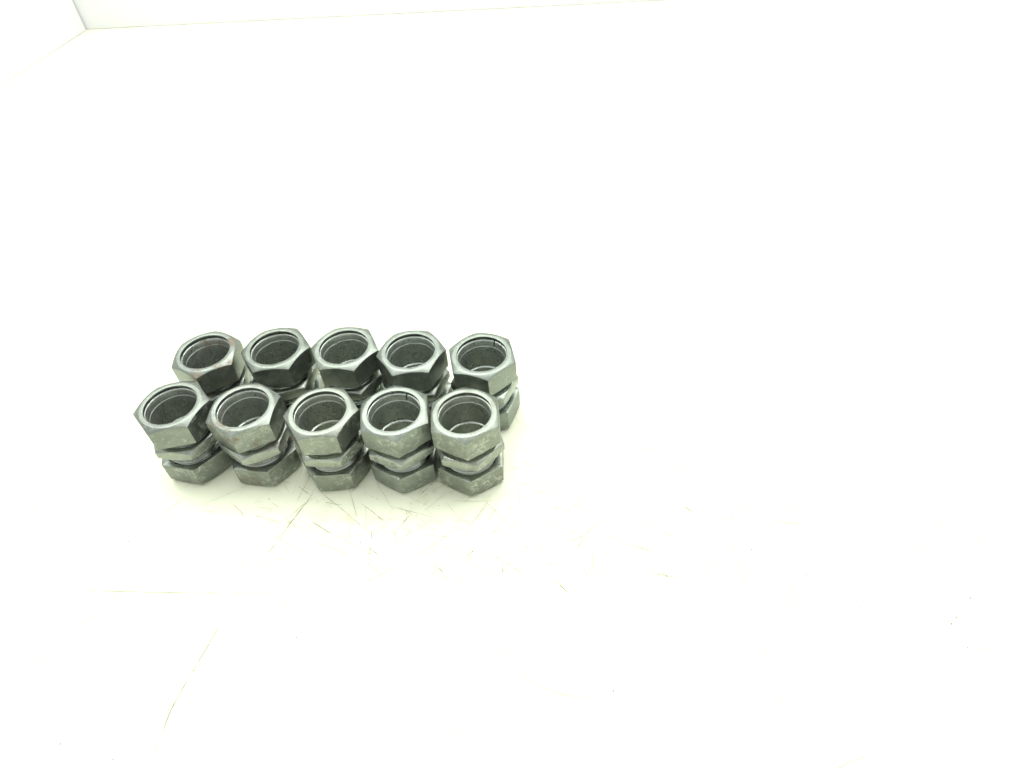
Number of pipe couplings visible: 10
